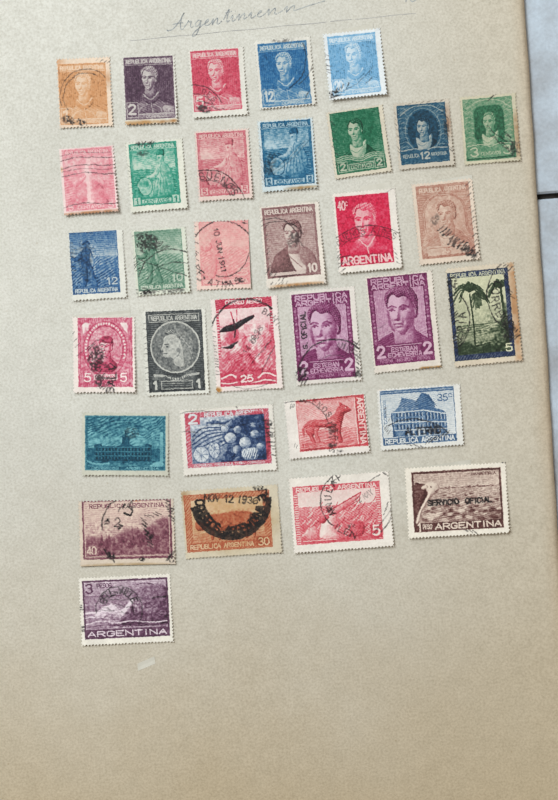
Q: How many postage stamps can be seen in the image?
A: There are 33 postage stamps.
